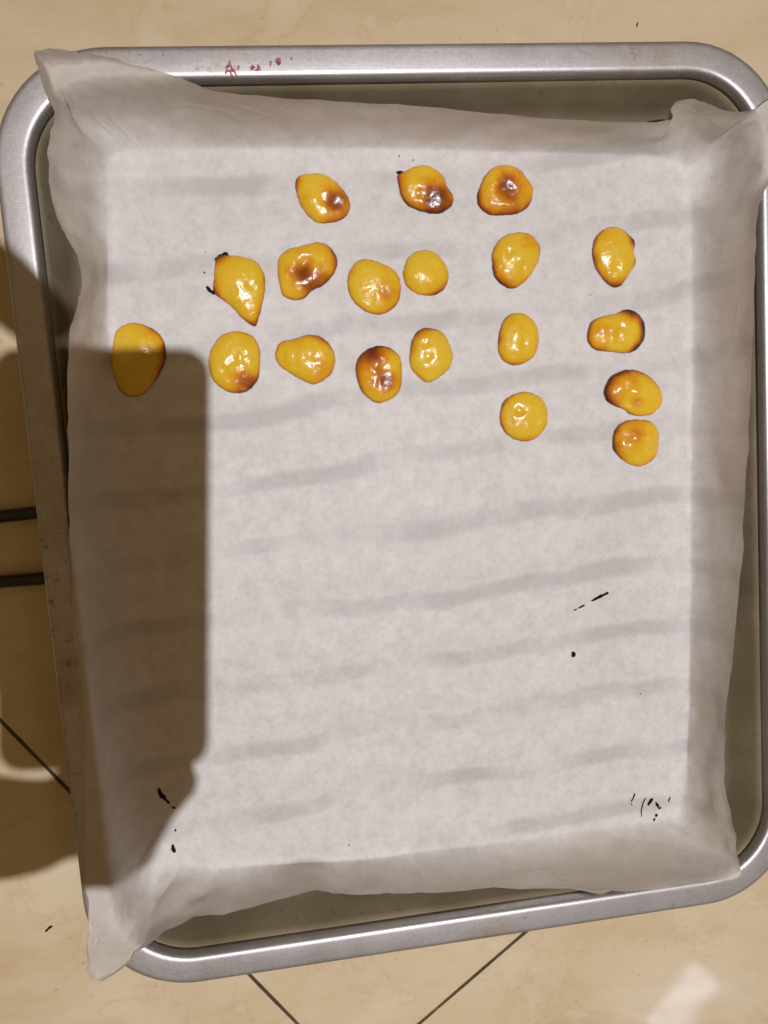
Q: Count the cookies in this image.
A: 19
